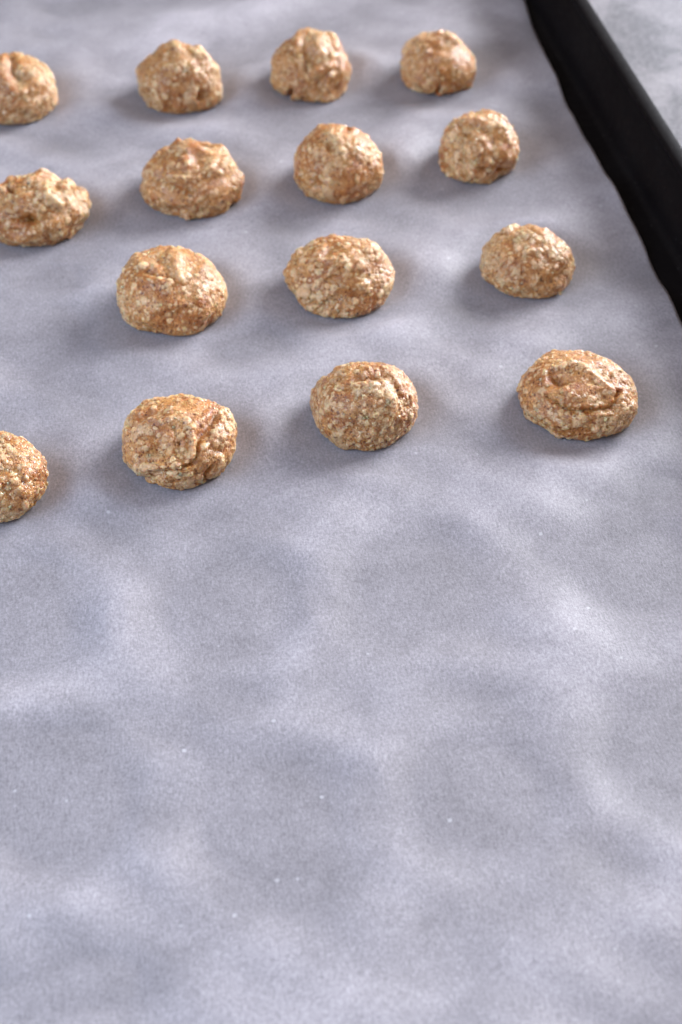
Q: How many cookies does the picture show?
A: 15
